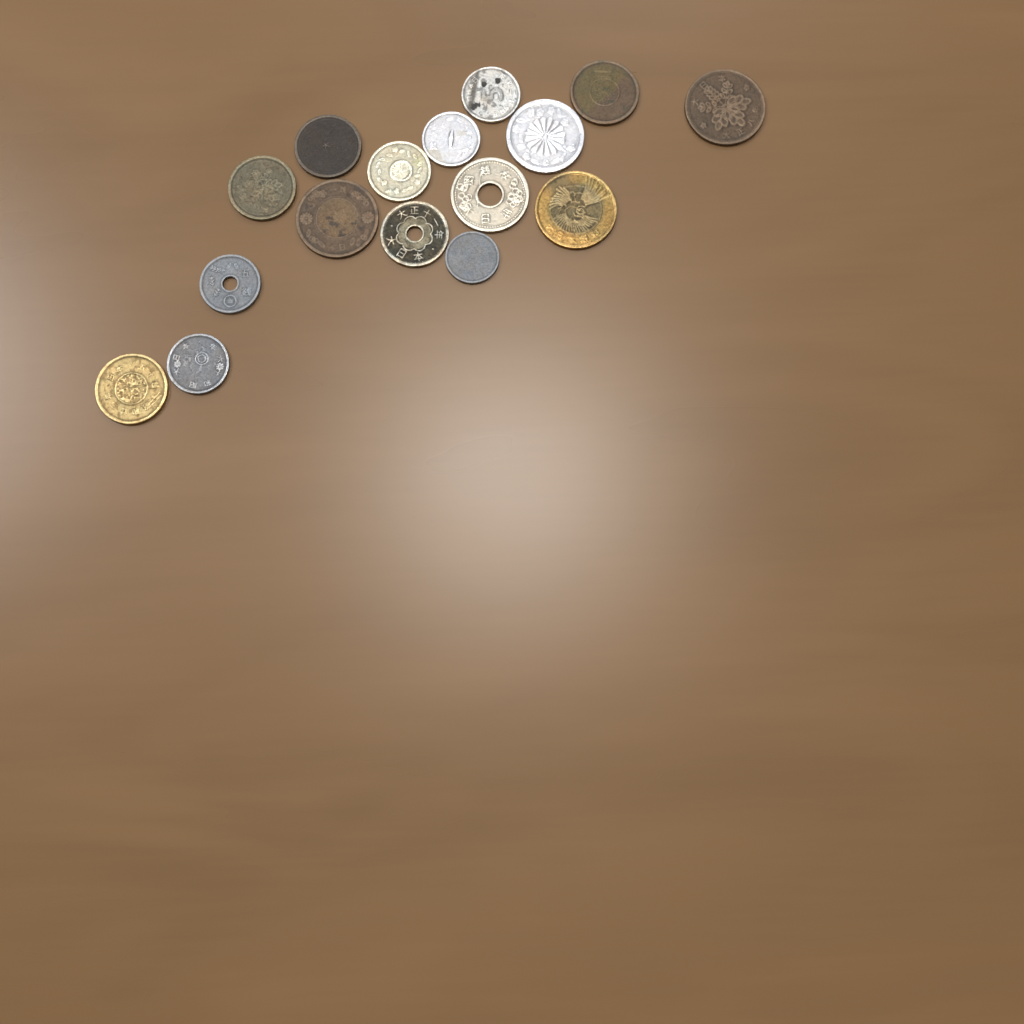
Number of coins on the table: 16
